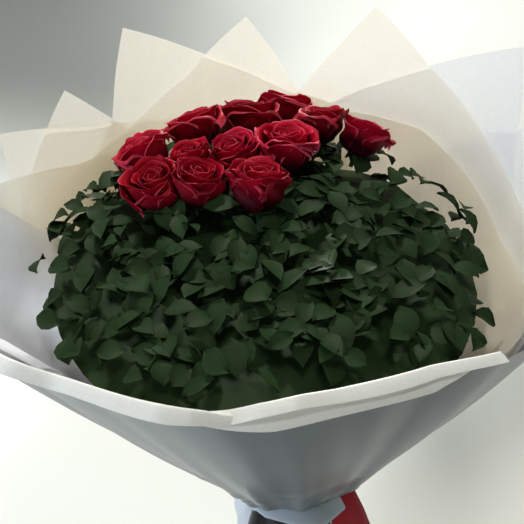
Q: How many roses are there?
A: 12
